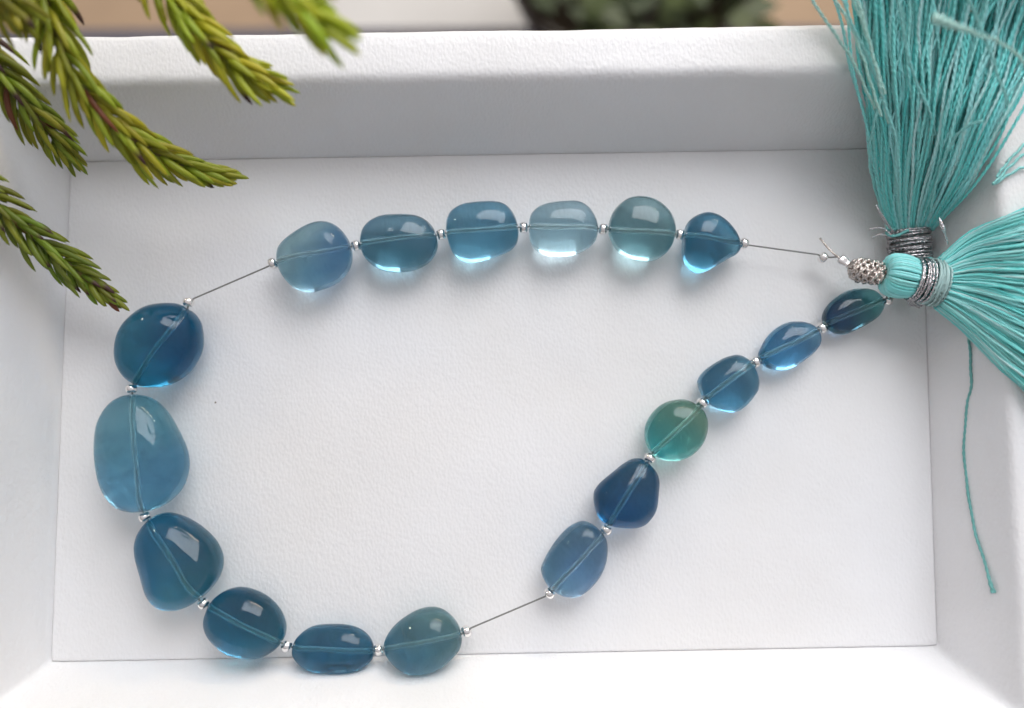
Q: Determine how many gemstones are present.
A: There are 18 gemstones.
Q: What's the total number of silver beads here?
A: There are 22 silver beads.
